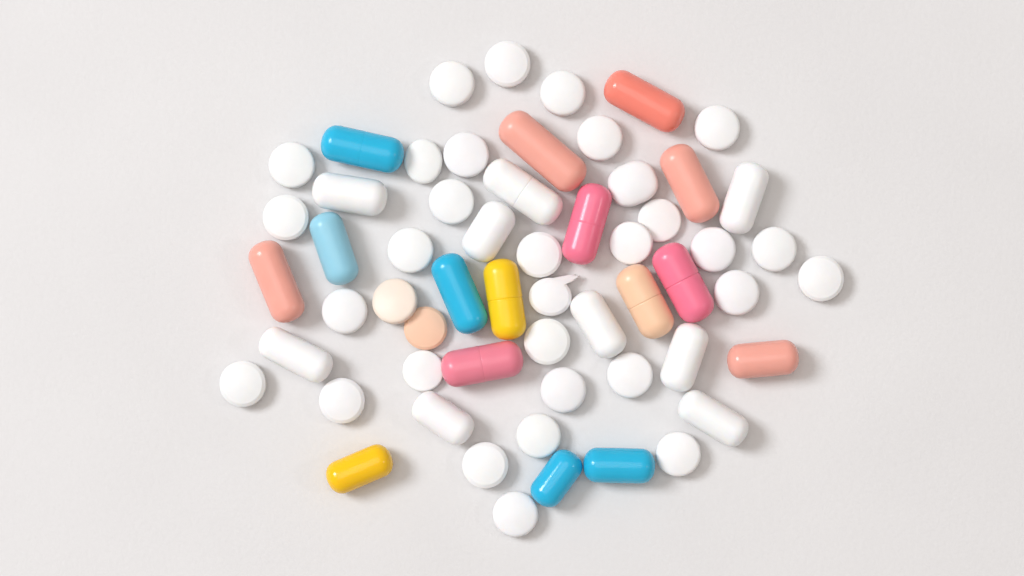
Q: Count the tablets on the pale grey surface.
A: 33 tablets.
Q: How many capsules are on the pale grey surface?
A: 25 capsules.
